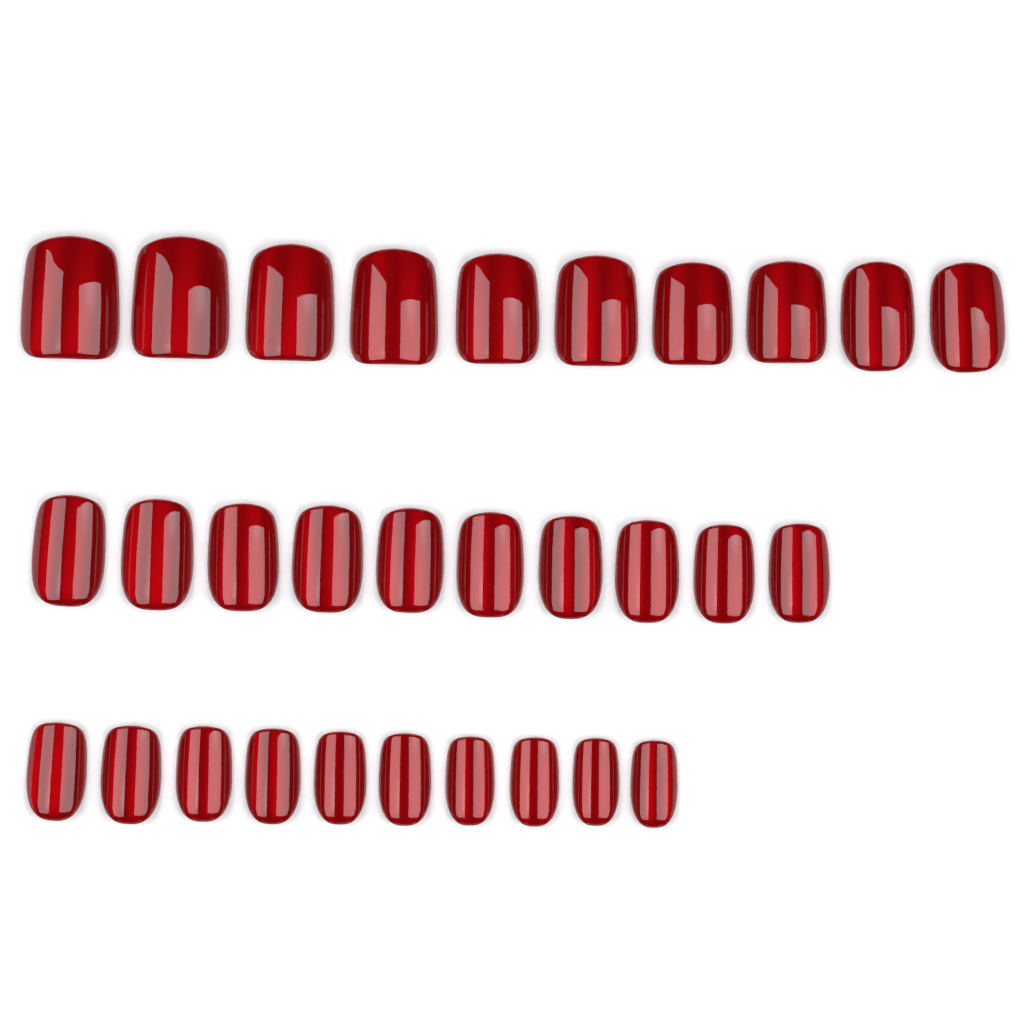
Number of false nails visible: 30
